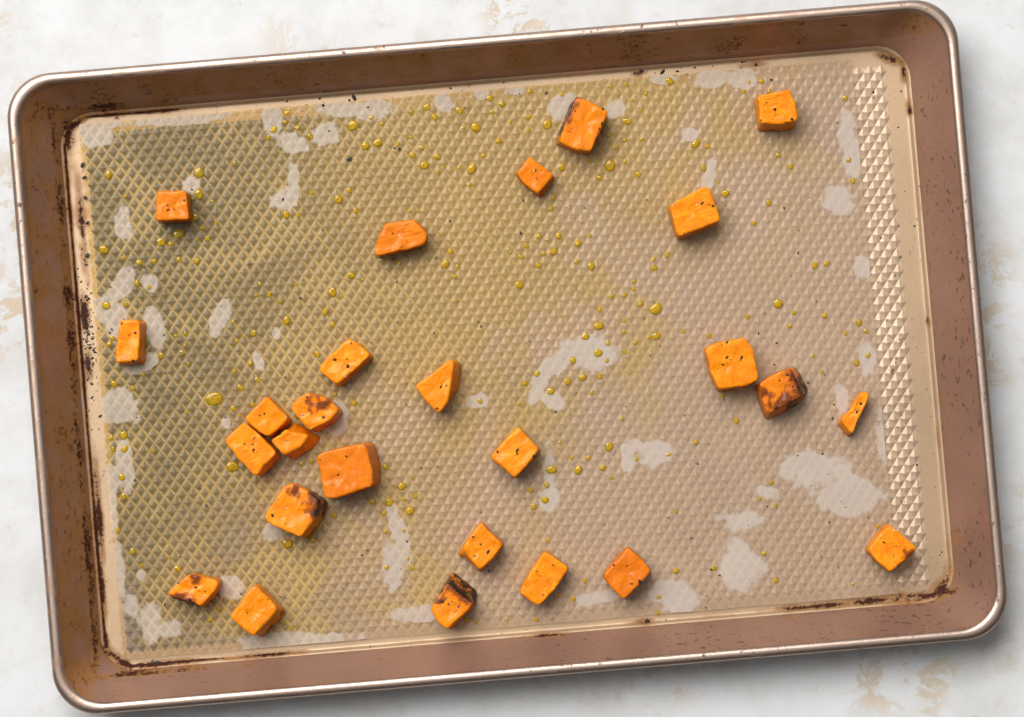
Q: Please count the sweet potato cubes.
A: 26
